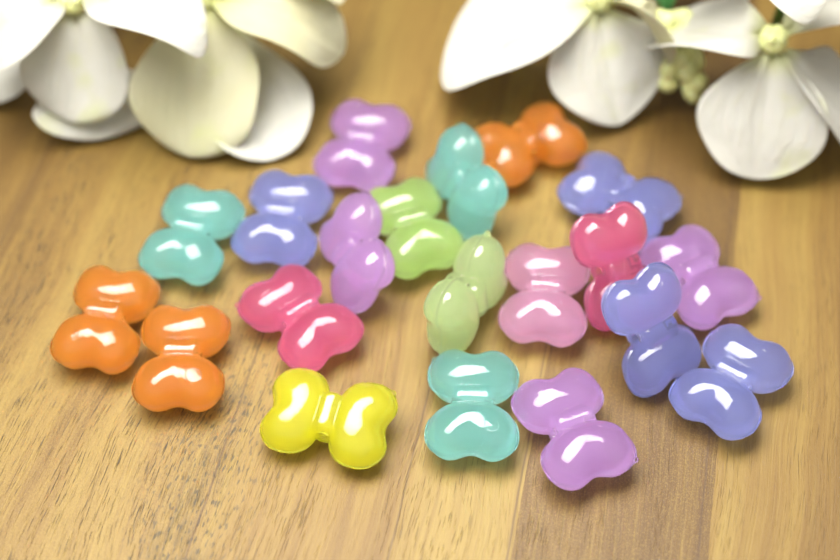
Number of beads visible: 20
